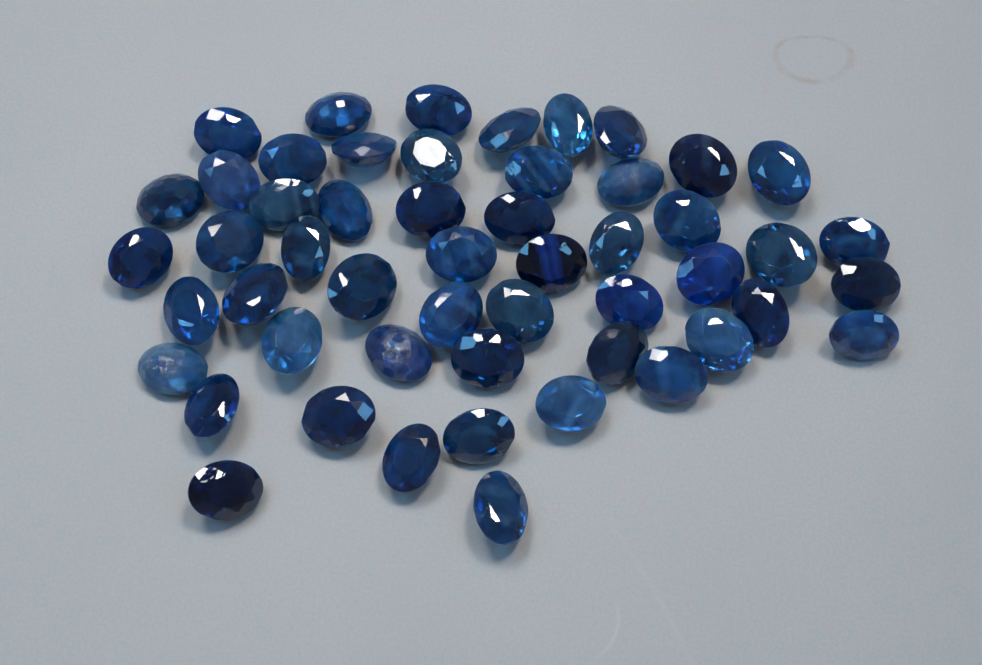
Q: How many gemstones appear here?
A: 52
